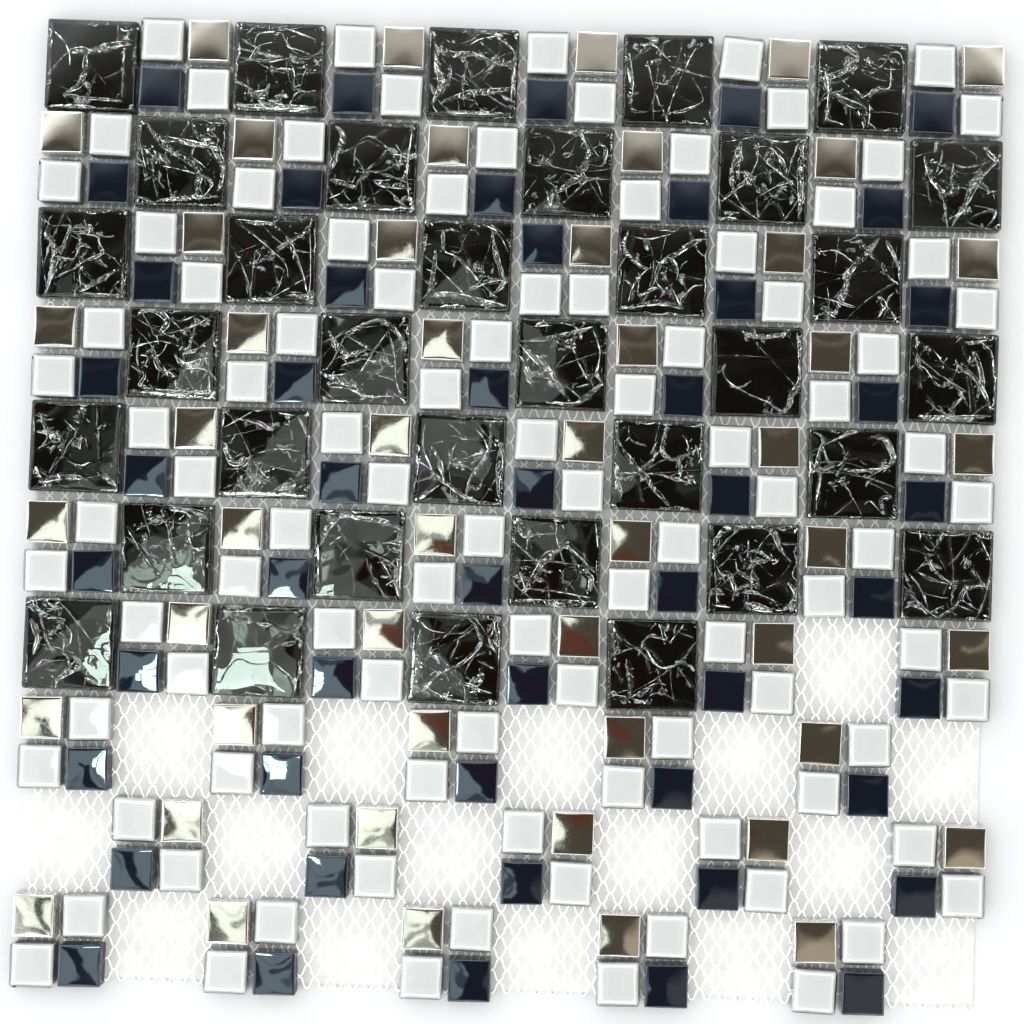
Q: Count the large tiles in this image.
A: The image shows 34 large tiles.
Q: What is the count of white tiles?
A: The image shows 100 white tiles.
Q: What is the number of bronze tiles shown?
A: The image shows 50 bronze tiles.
